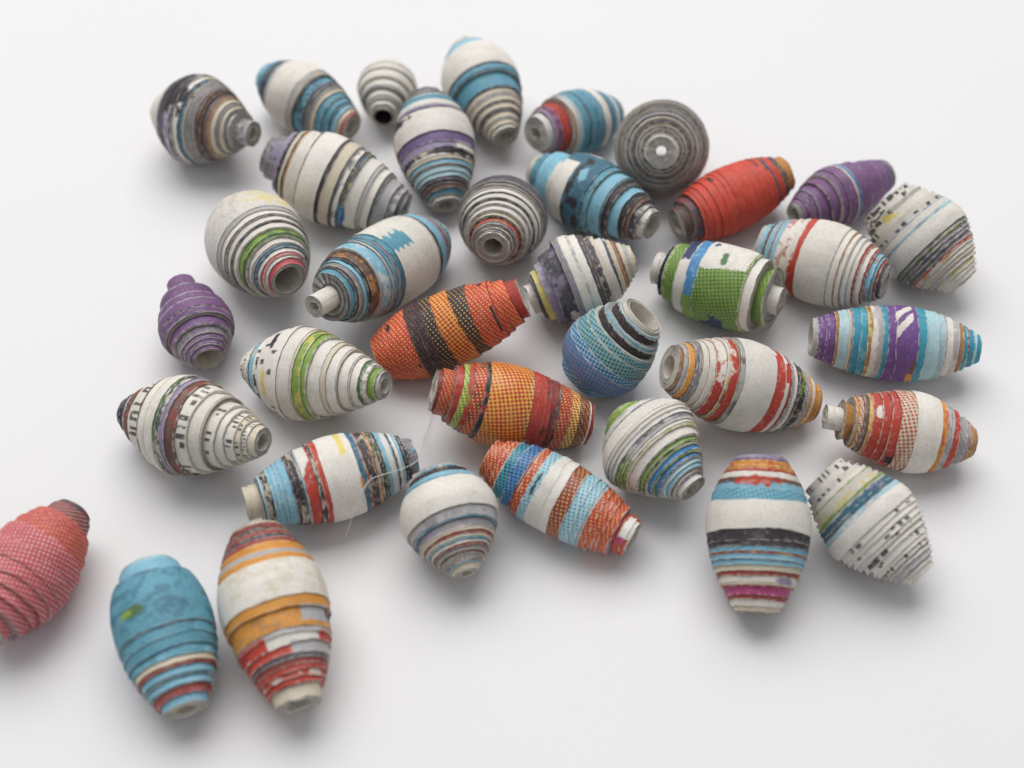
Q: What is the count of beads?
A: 36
